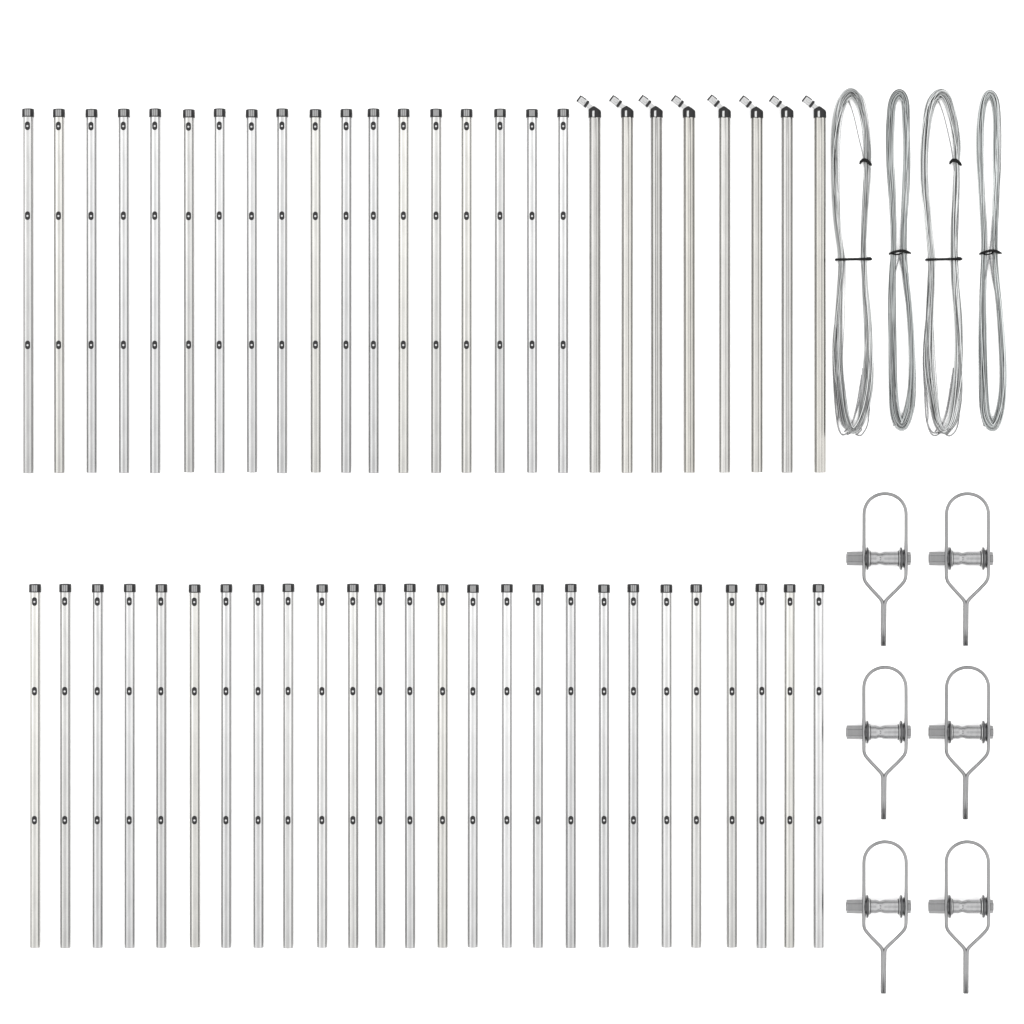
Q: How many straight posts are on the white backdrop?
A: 44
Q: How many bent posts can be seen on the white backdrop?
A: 8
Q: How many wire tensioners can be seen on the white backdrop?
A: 6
